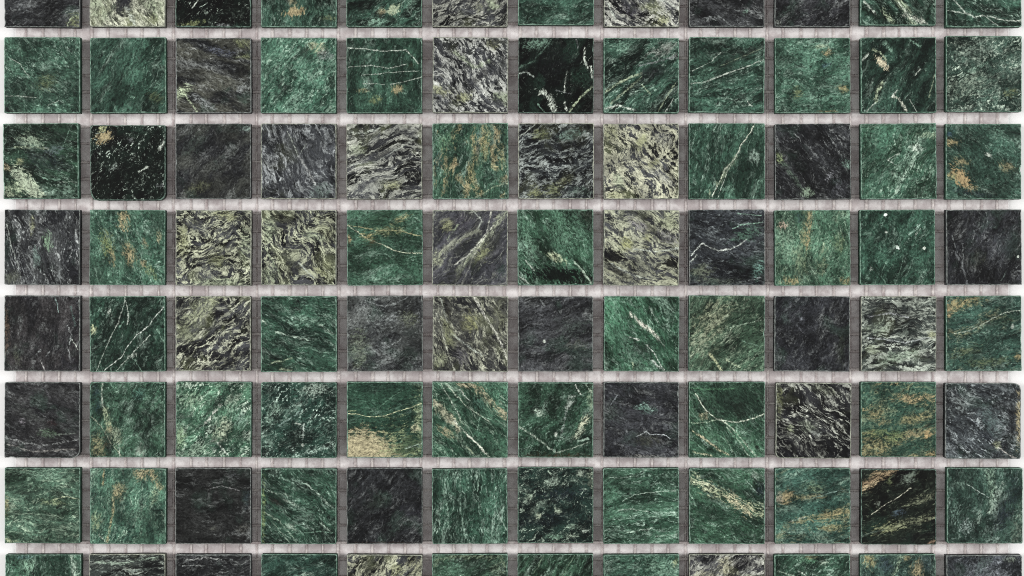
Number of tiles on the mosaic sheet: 96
